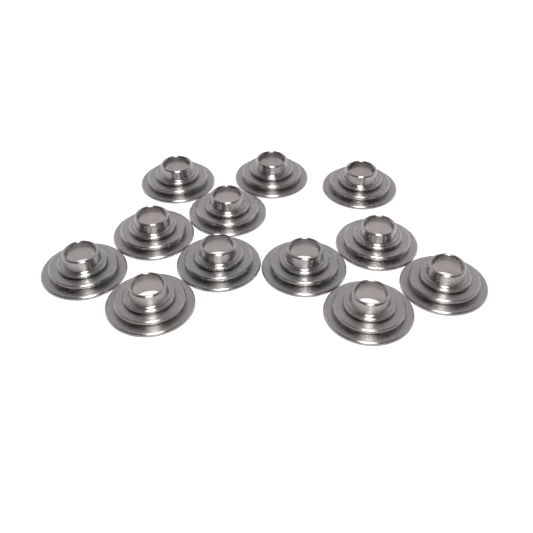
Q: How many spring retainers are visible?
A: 12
